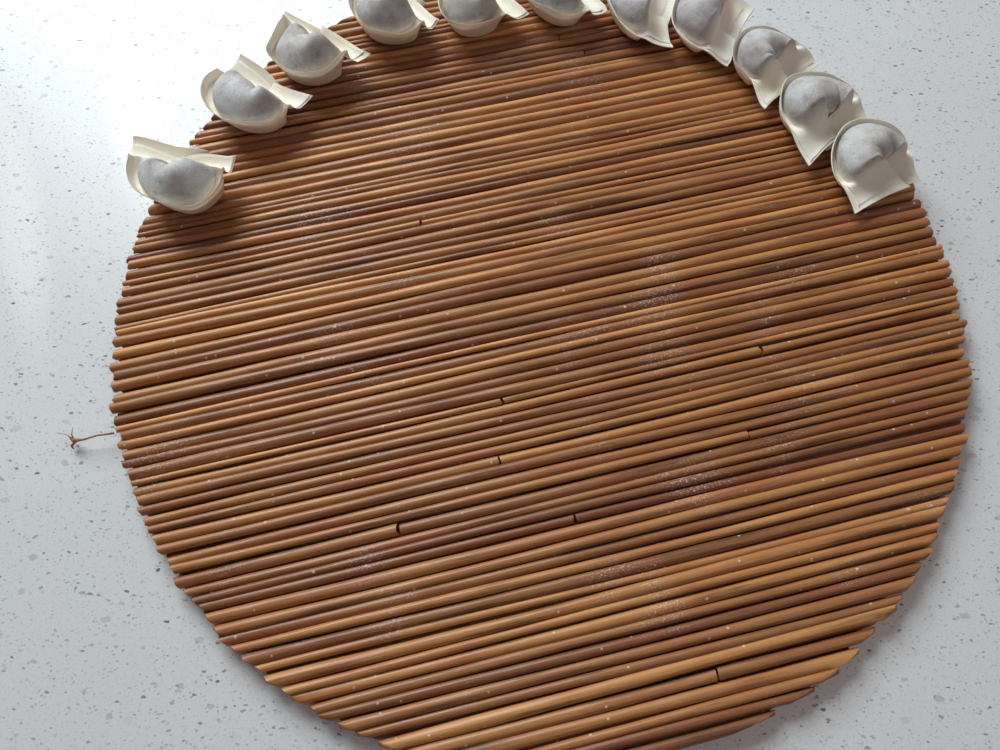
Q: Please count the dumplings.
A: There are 11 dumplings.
